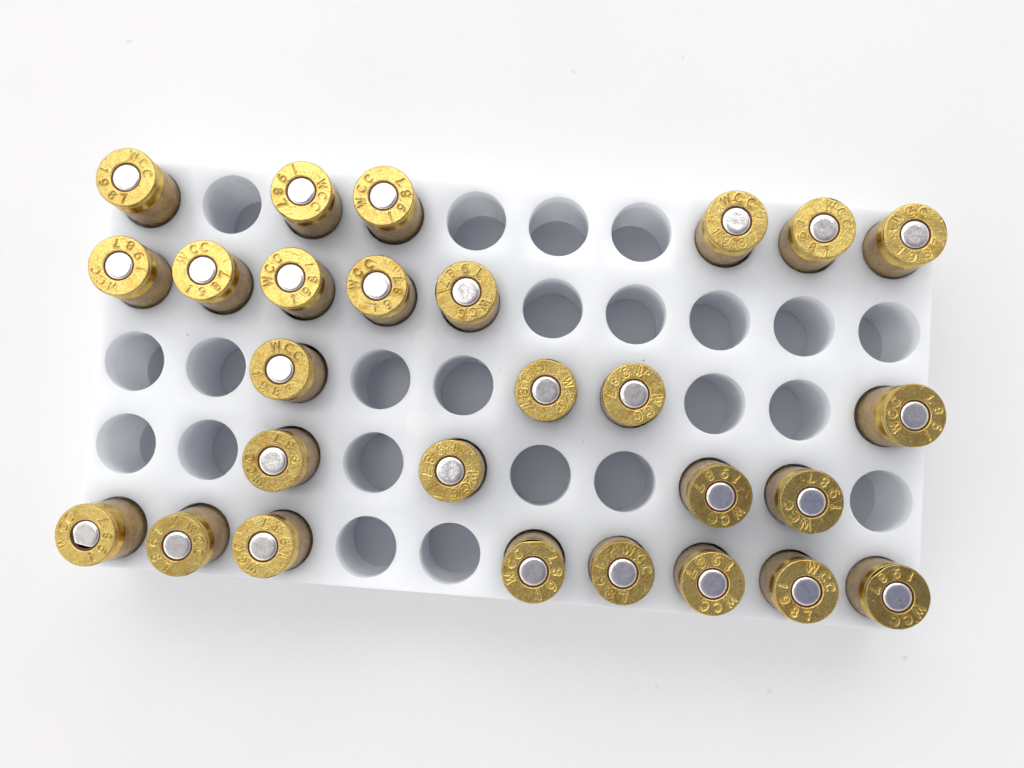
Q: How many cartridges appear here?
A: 27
